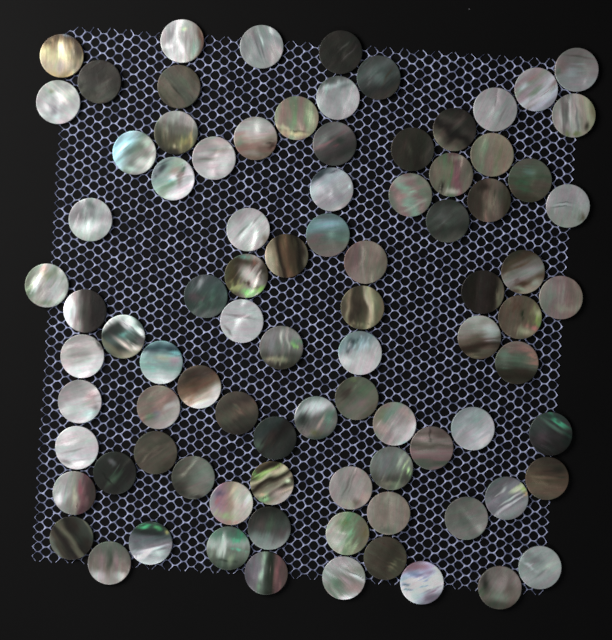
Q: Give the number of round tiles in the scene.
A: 88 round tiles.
